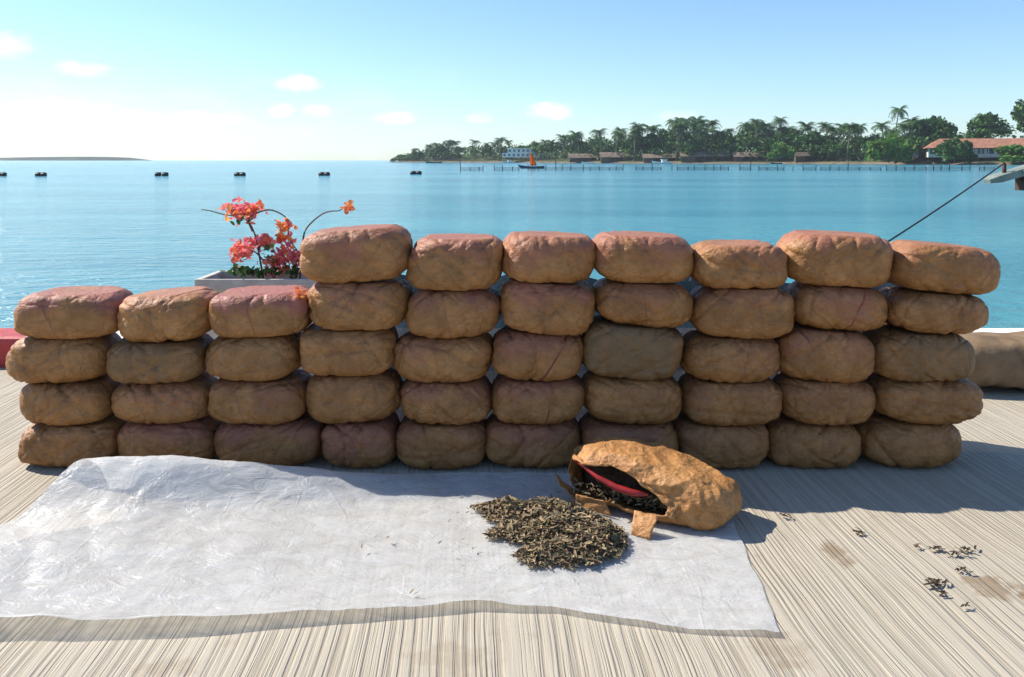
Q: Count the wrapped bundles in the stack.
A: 47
